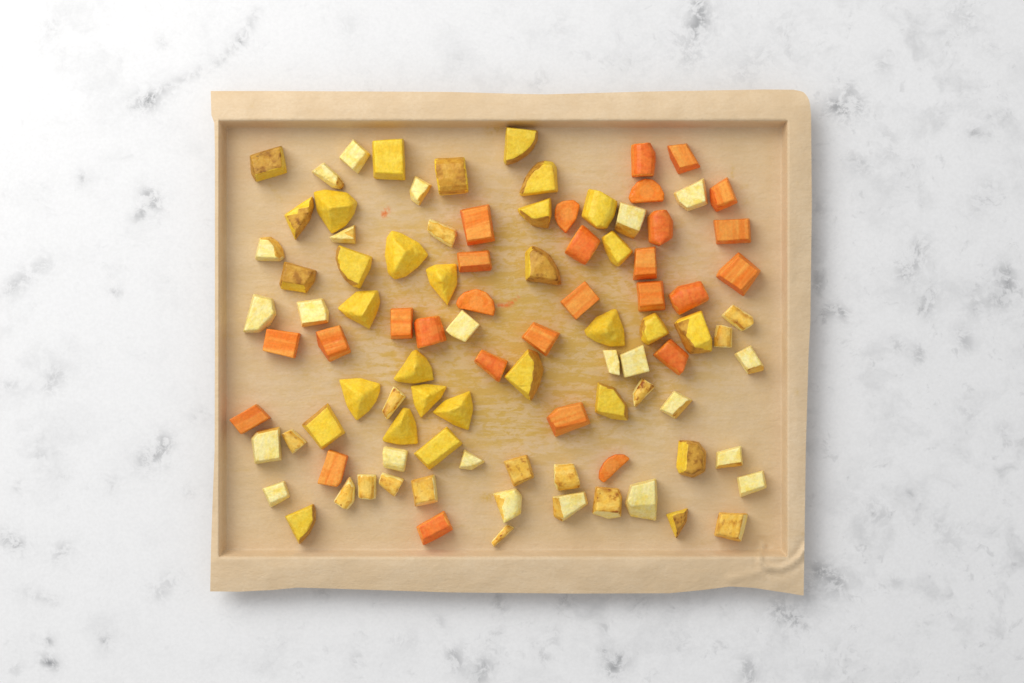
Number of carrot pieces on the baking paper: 28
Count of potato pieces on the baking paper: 31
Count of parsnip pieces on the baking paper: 38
